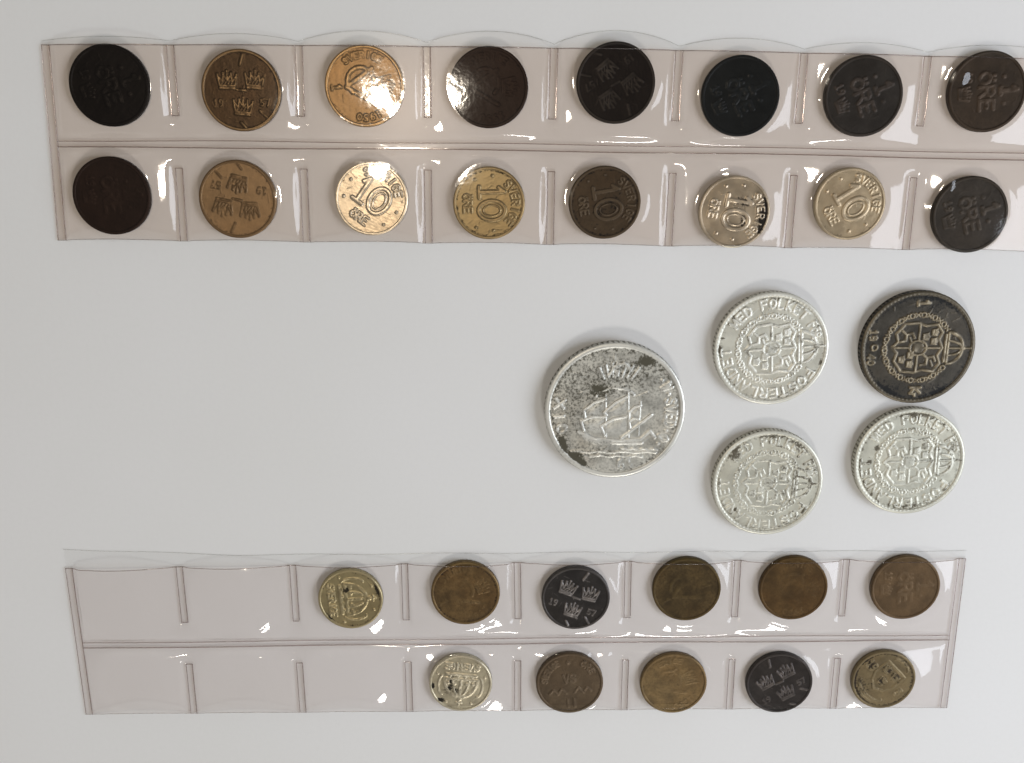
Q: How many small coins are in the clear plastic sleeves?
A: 27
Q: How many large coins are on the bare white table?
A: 5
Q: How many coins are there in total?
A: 32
